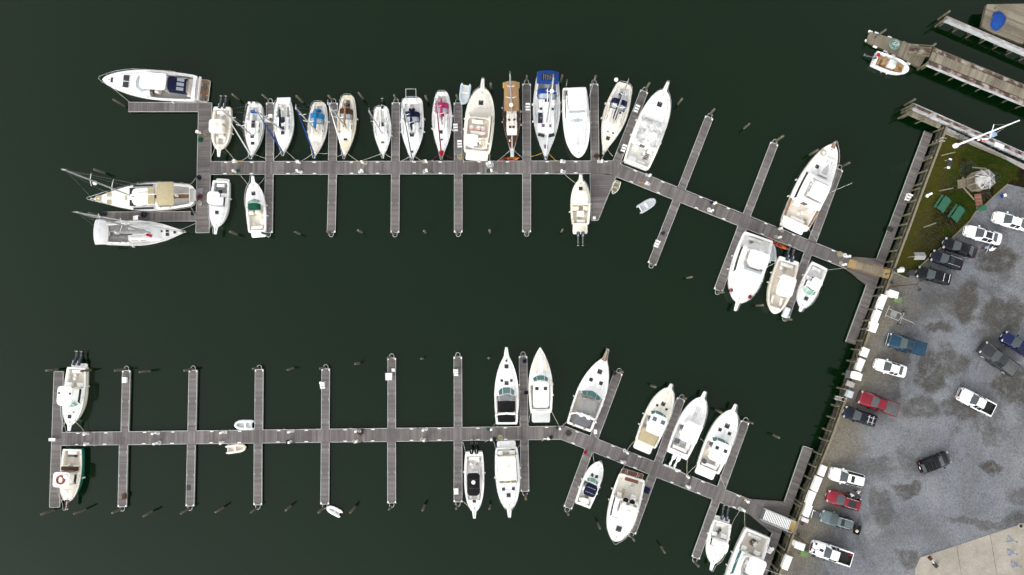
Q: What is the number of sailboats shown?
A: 12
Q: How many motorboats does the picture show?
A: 27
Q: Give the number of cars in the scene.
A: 12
